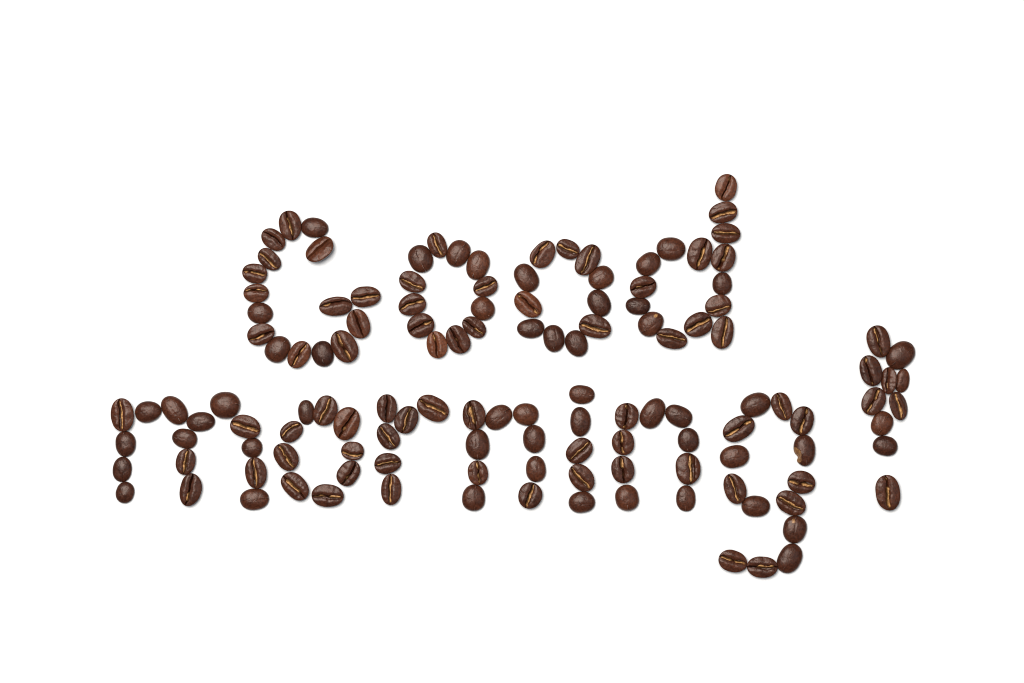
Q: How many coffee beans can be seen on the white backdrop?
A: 131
